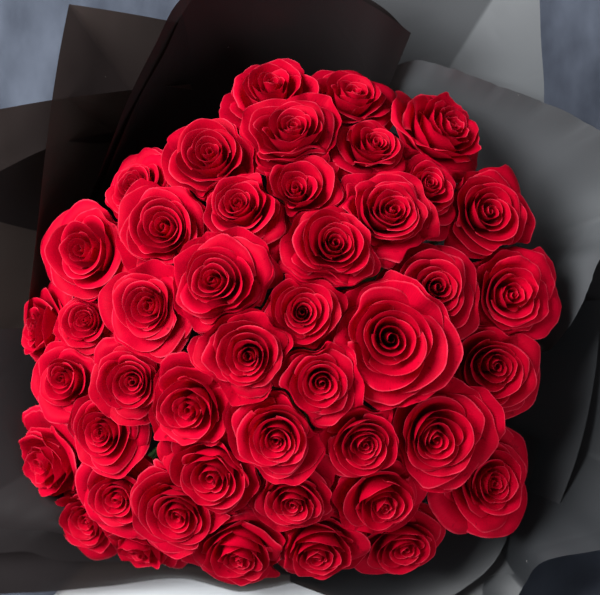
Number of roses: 45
